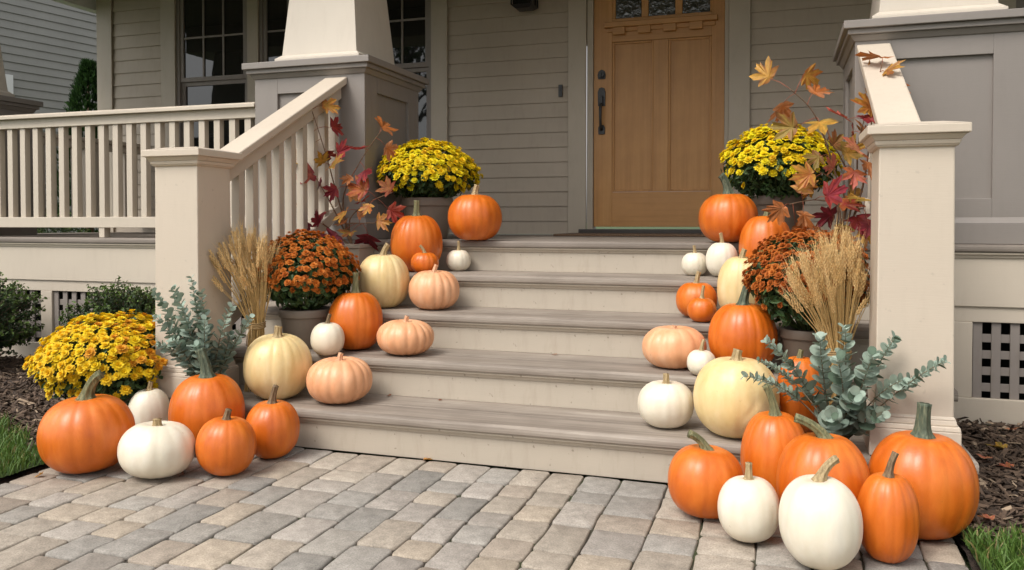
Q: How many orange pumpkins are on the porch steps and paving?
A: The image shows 19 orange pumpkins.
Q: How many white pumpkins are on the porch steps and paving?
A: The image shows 10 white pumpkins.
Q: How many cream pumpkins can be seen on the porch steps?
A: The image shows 4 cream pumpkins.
